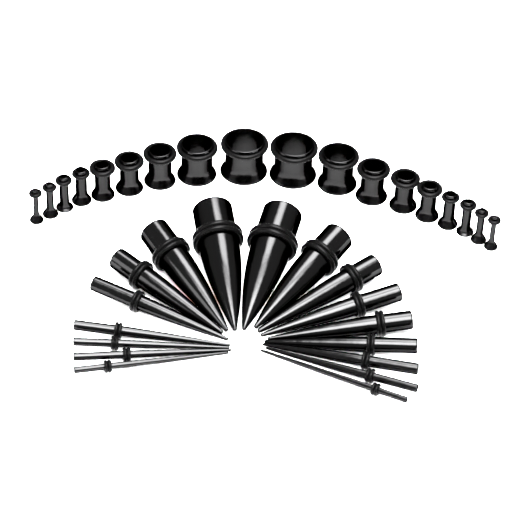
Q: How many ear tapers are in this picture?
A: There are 17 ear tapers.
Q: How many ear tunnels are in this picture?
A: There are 18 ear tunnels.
